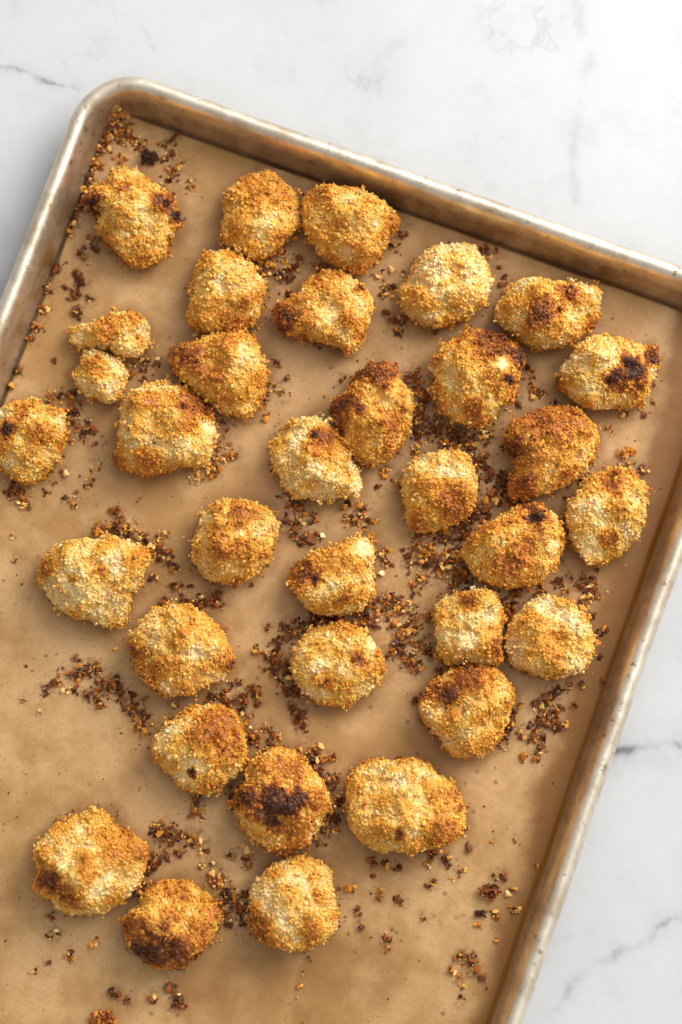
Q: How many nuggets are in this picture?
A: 34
